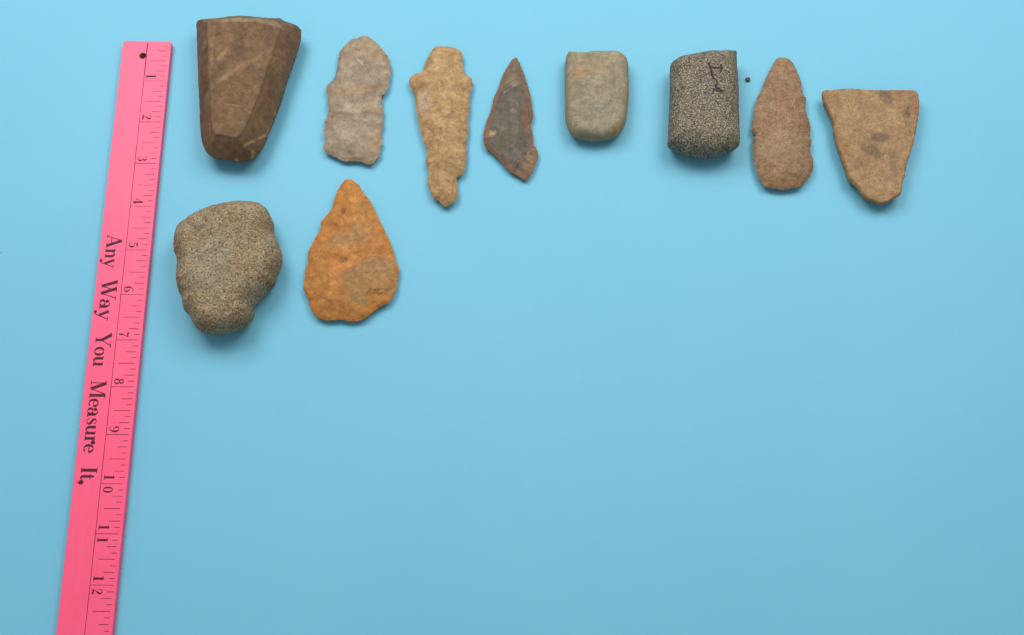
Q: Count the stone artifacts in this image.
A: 10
